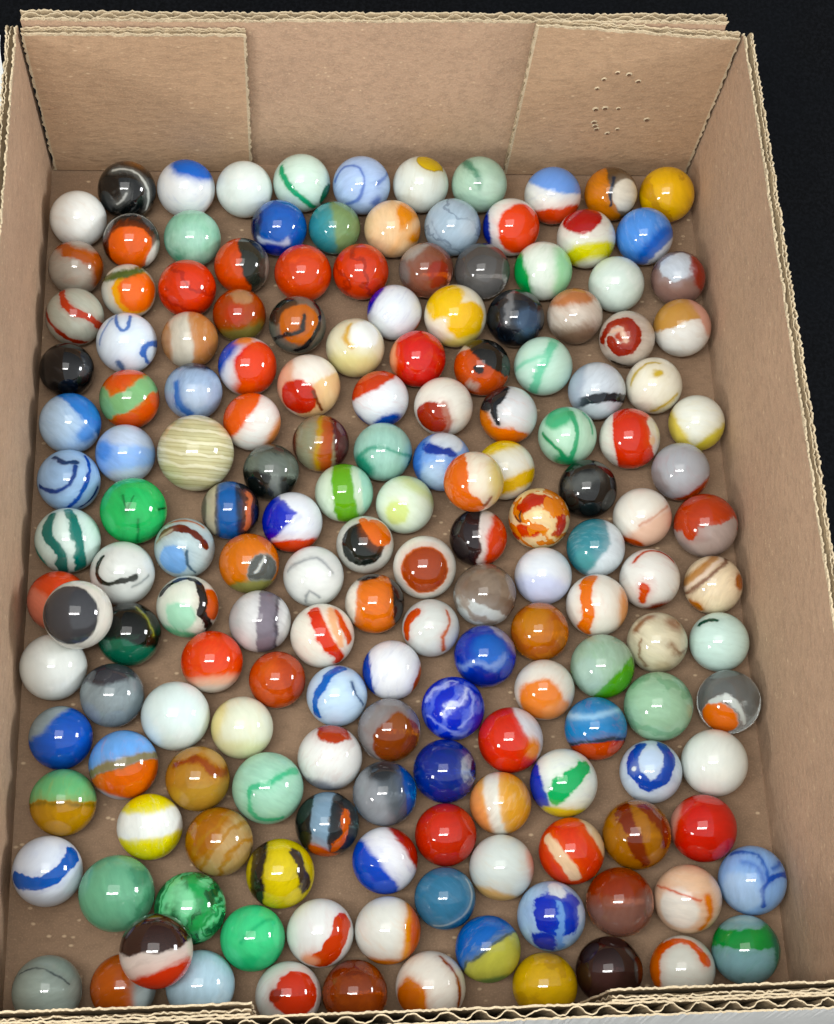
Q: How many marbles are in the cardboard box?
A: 167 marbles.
